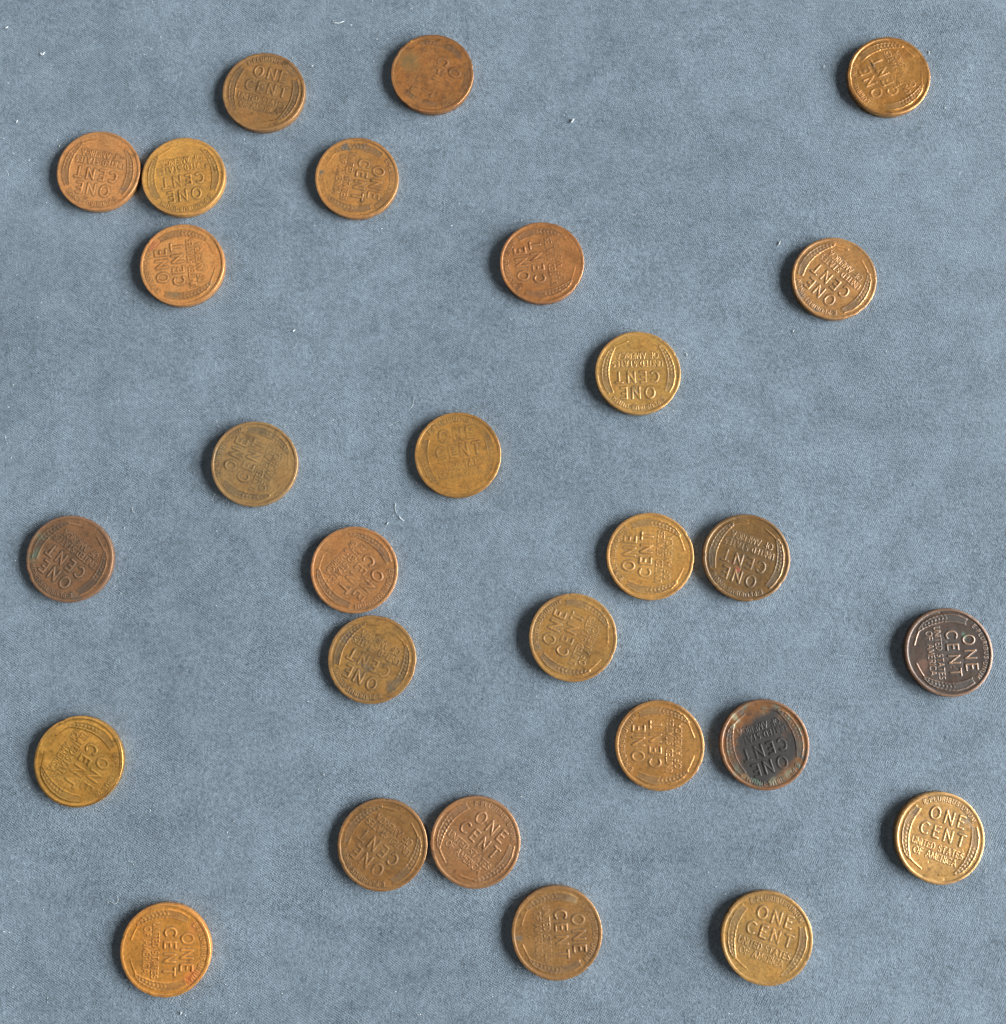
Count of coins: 28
